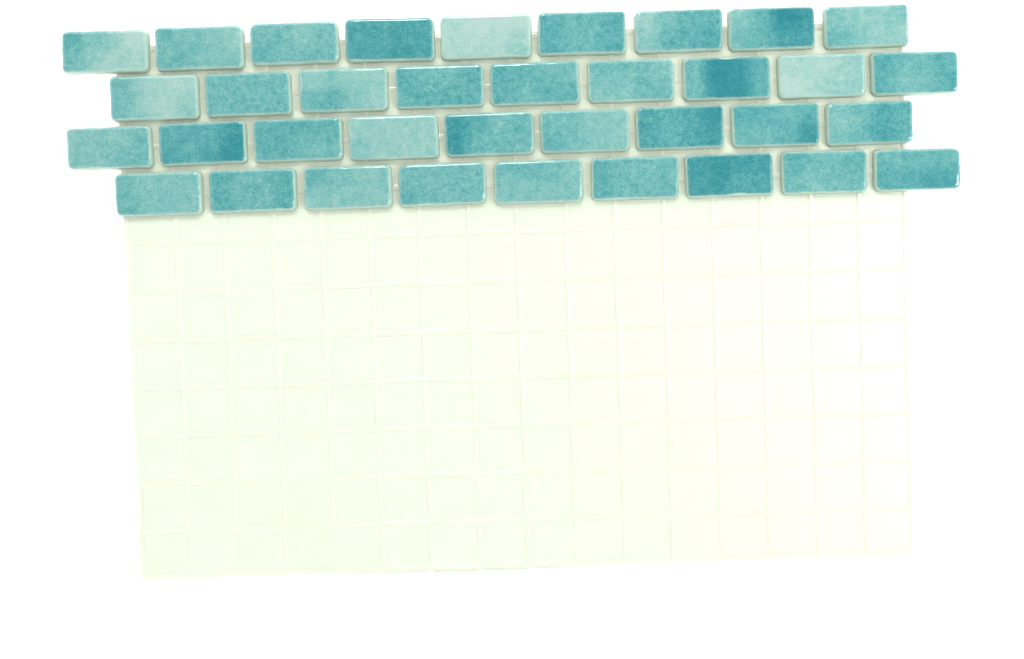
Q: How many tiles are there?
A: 36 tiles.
